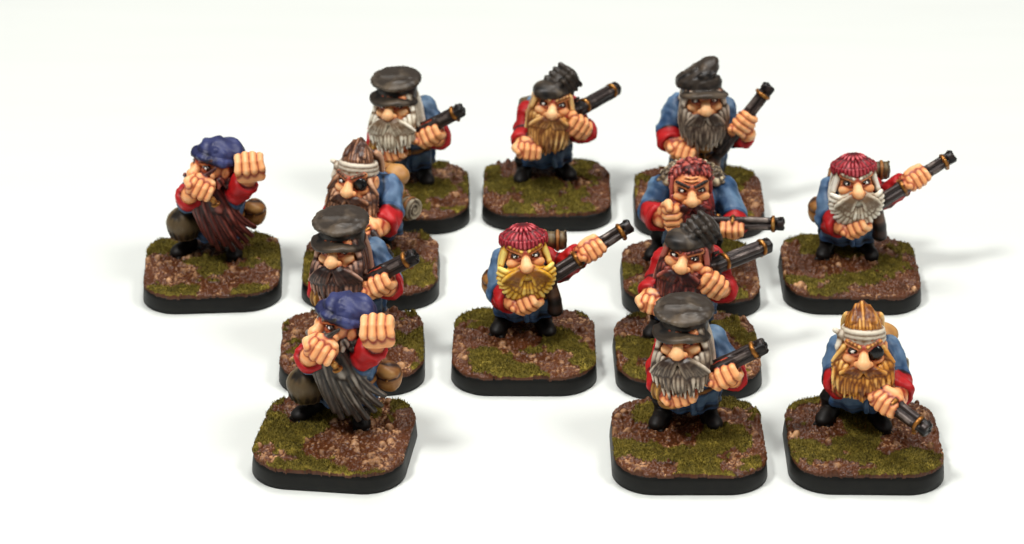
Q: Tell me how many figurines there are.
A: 13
